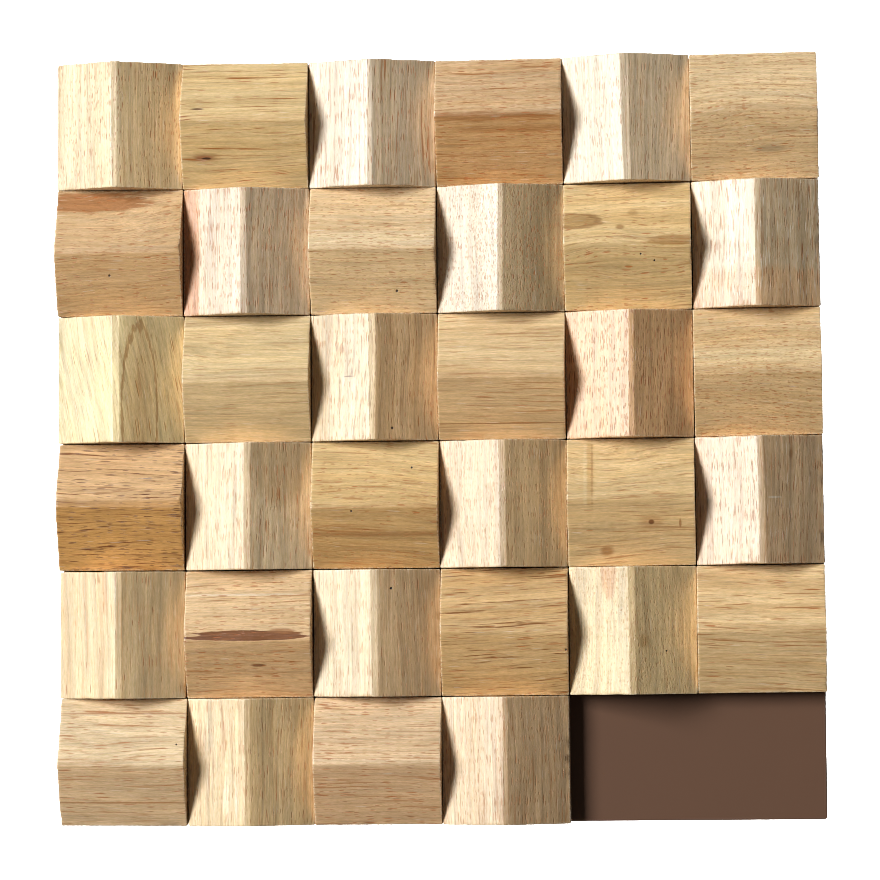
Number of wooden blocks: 34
